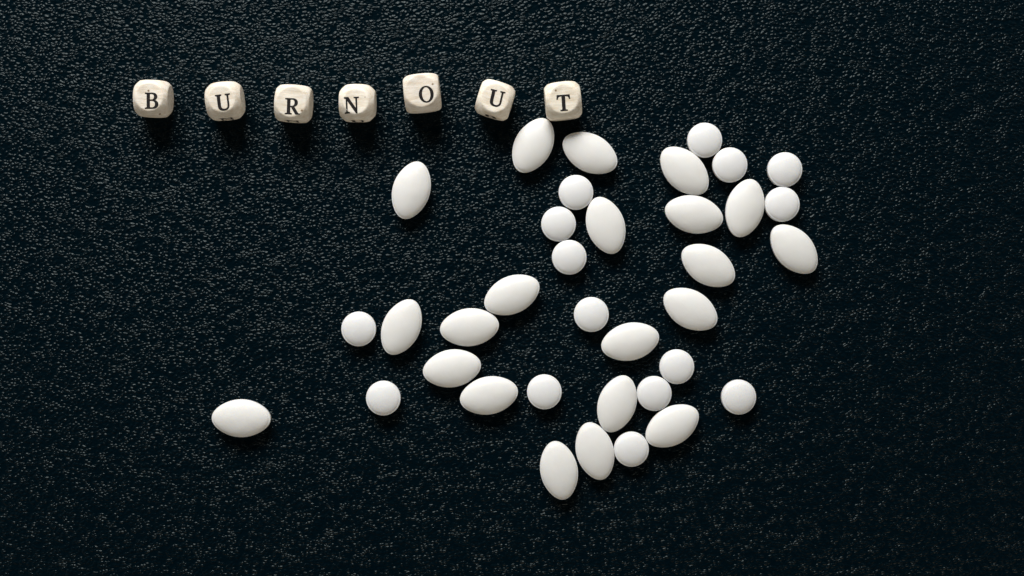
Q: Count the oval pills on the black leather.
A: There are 21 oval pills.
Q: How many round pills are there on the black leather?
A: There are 15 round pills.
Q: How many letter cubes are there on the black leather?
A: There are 7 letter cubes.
